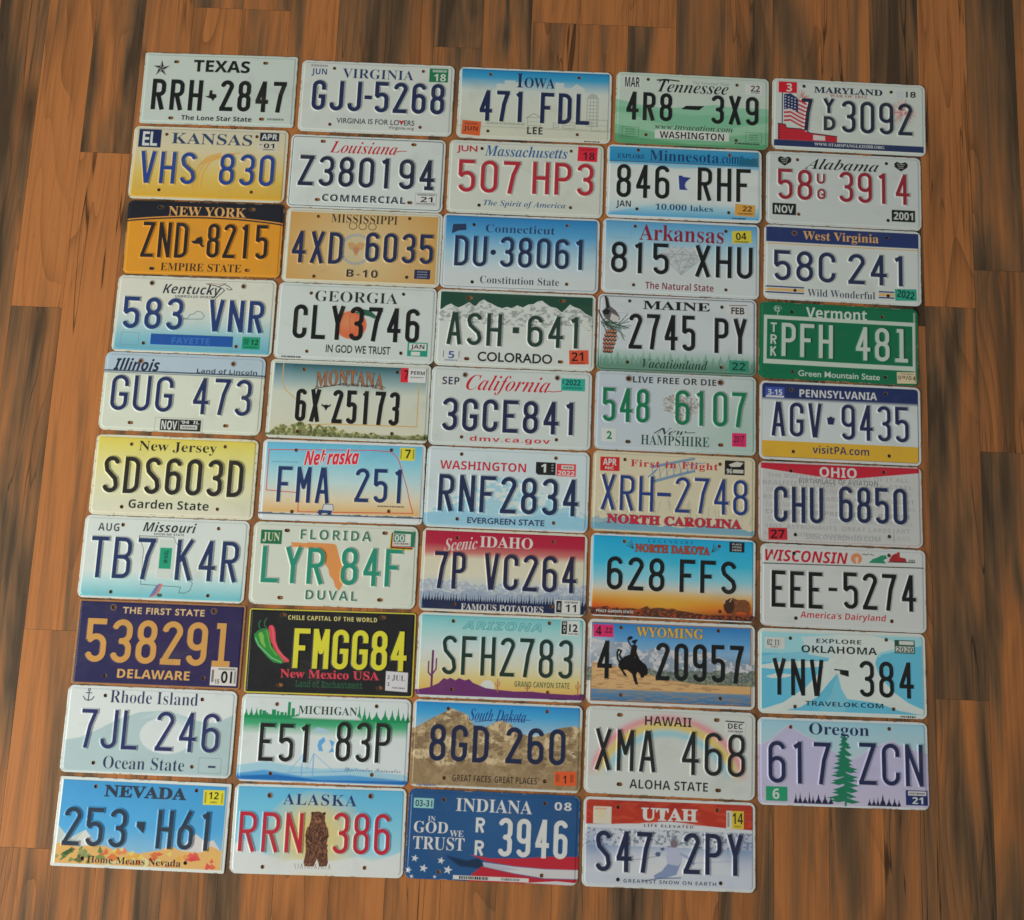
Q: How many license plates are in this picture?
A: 49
